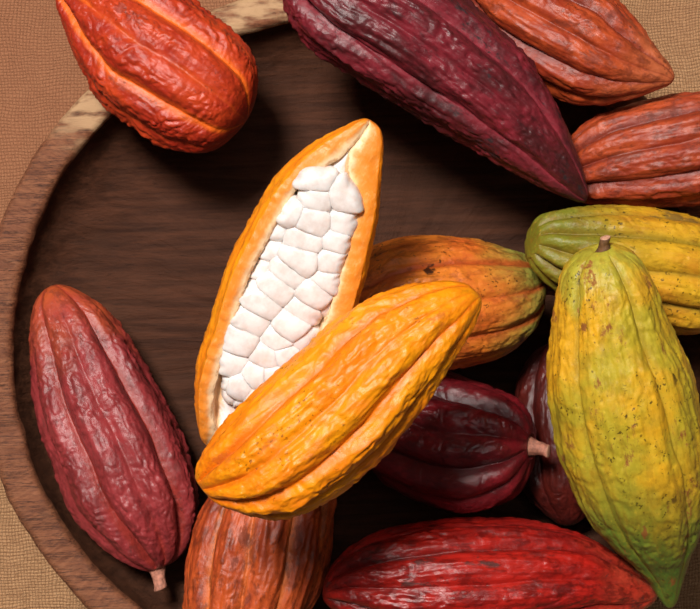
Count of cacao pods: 14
